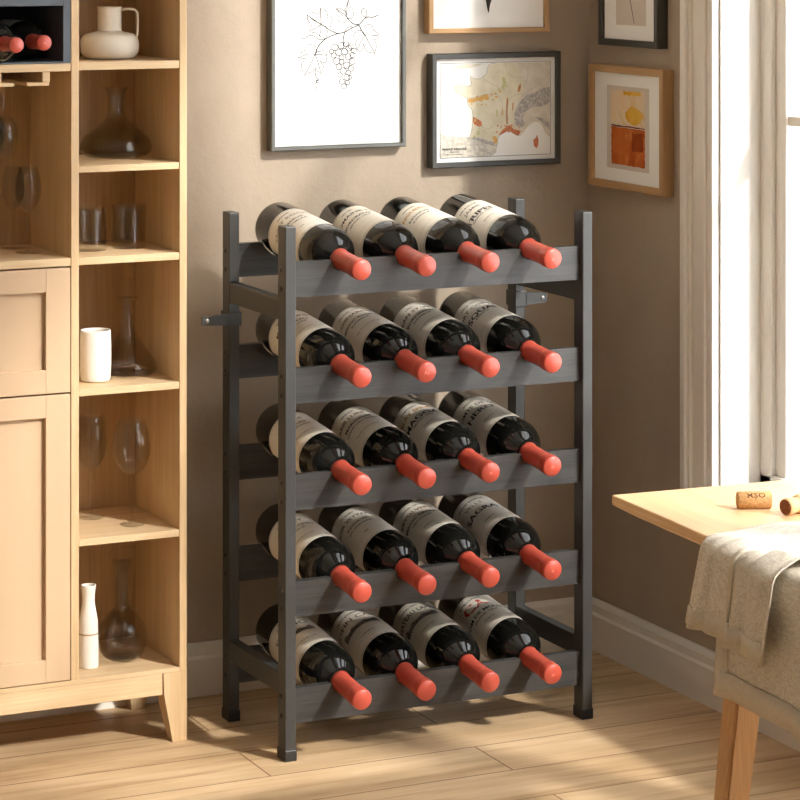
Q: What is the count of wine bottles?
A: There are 22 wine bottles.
